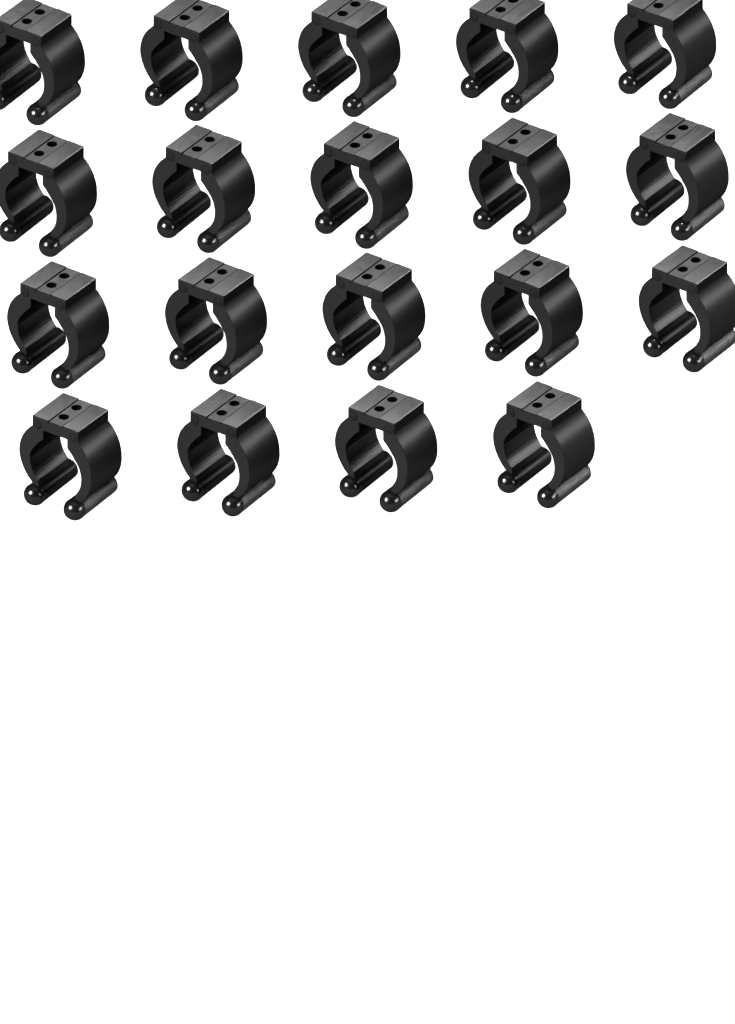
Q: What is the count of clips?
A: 19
